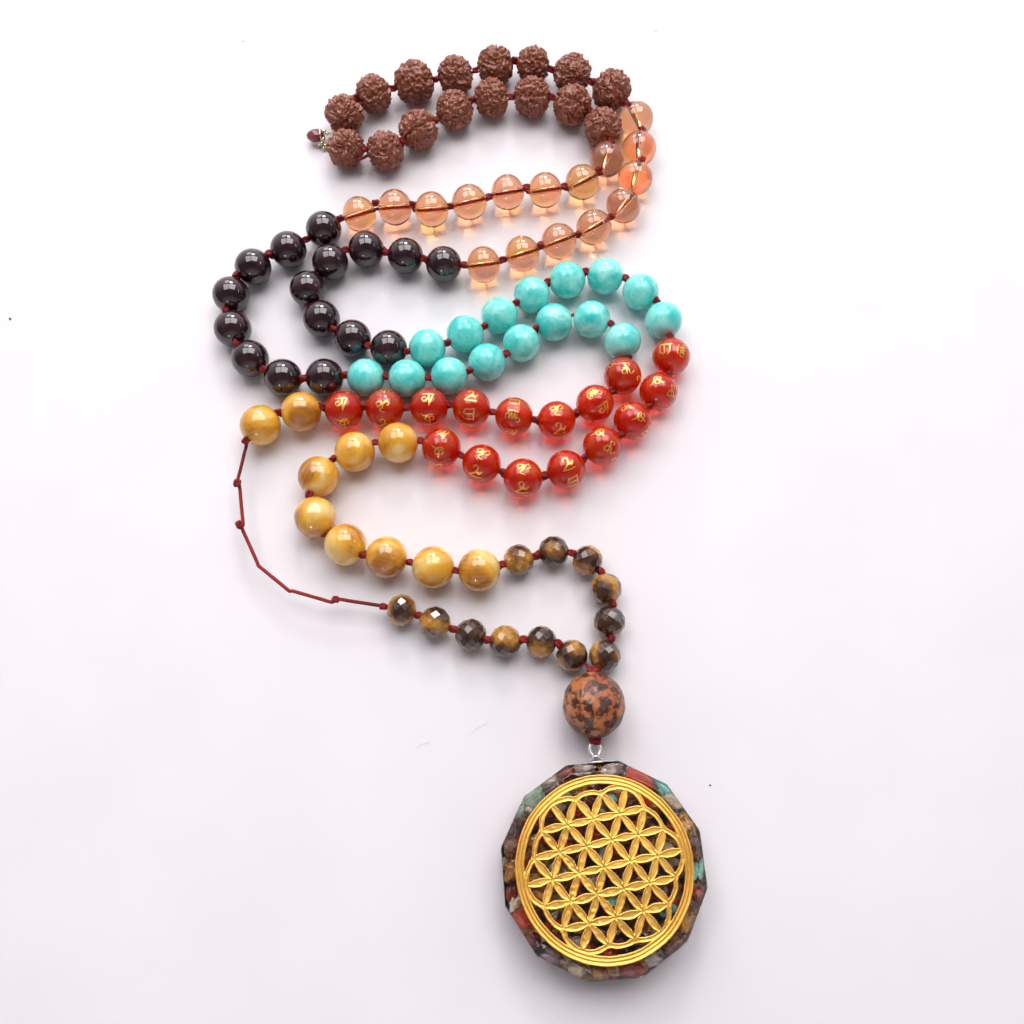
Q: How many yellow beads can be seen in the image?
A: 10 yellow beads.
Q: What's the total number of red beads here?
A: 16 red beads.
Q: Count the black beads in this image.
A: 16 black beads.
